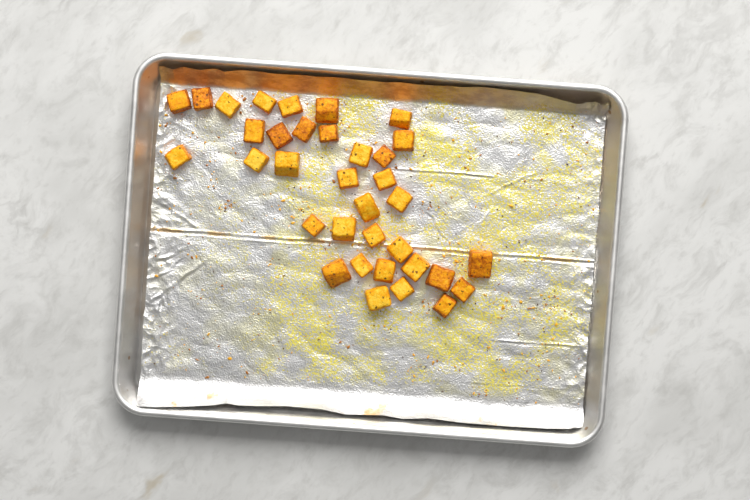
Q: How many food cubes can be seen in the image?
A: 35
